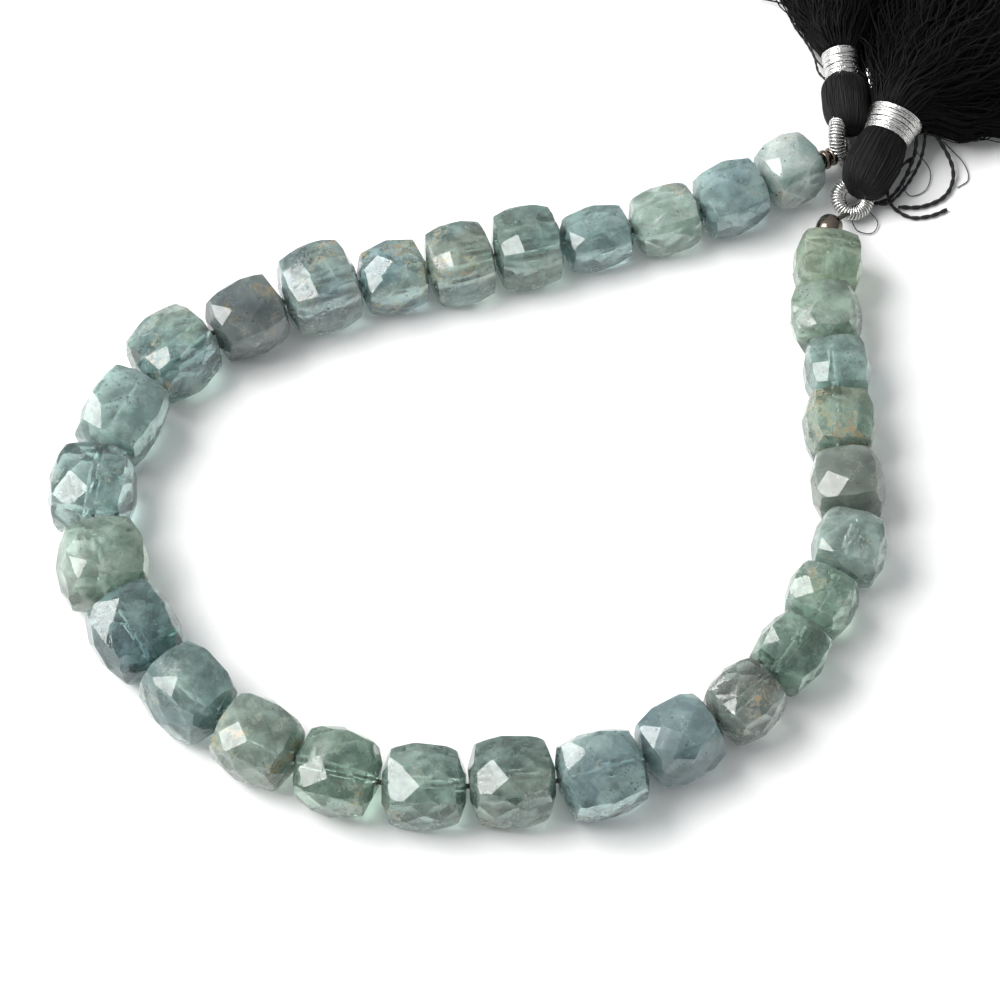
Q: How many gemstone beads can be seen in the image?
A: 30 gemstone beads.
